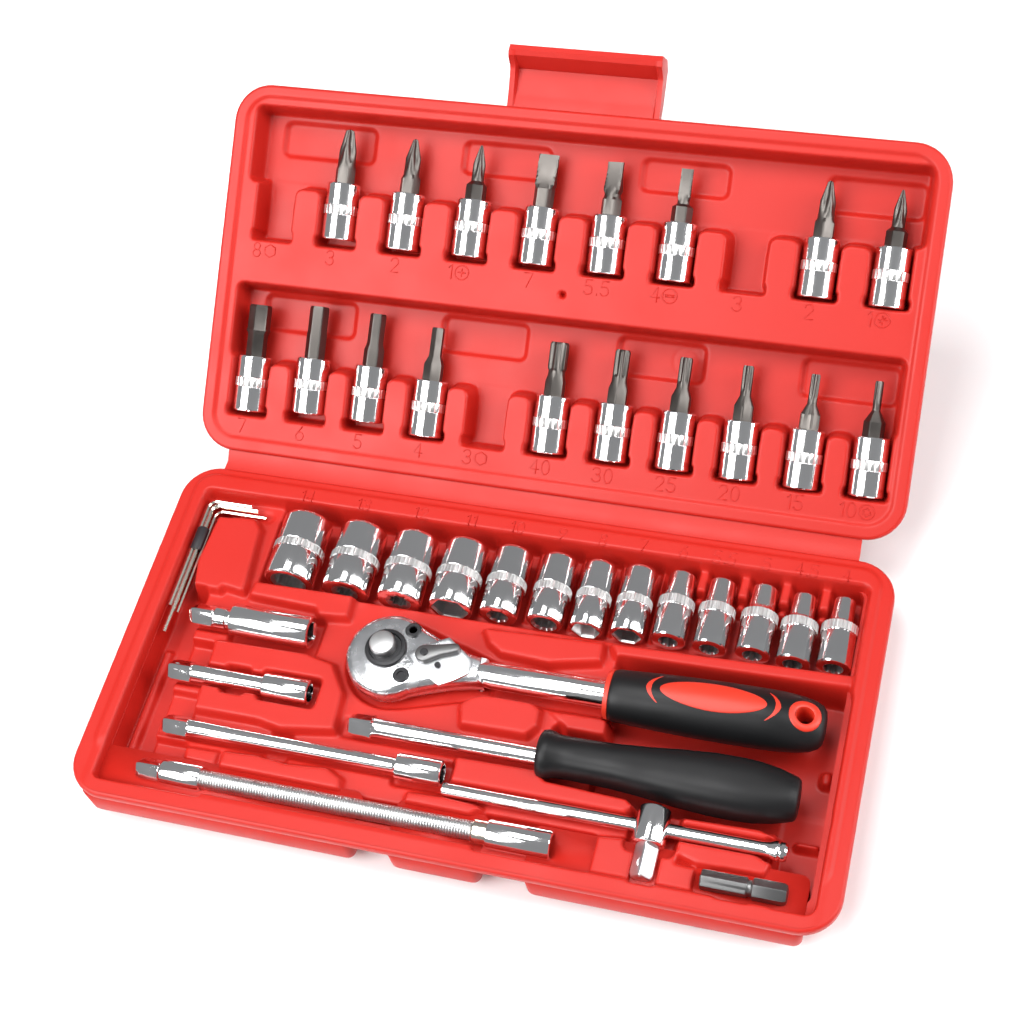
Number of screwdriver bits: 18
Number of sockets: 13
